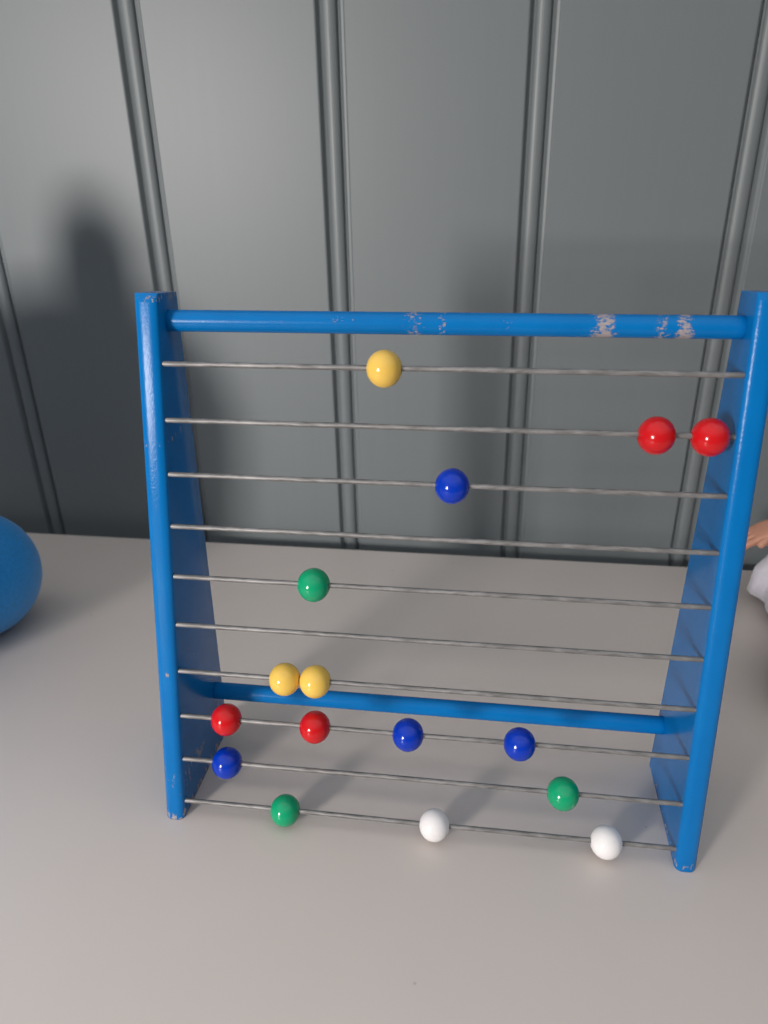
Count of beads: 16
